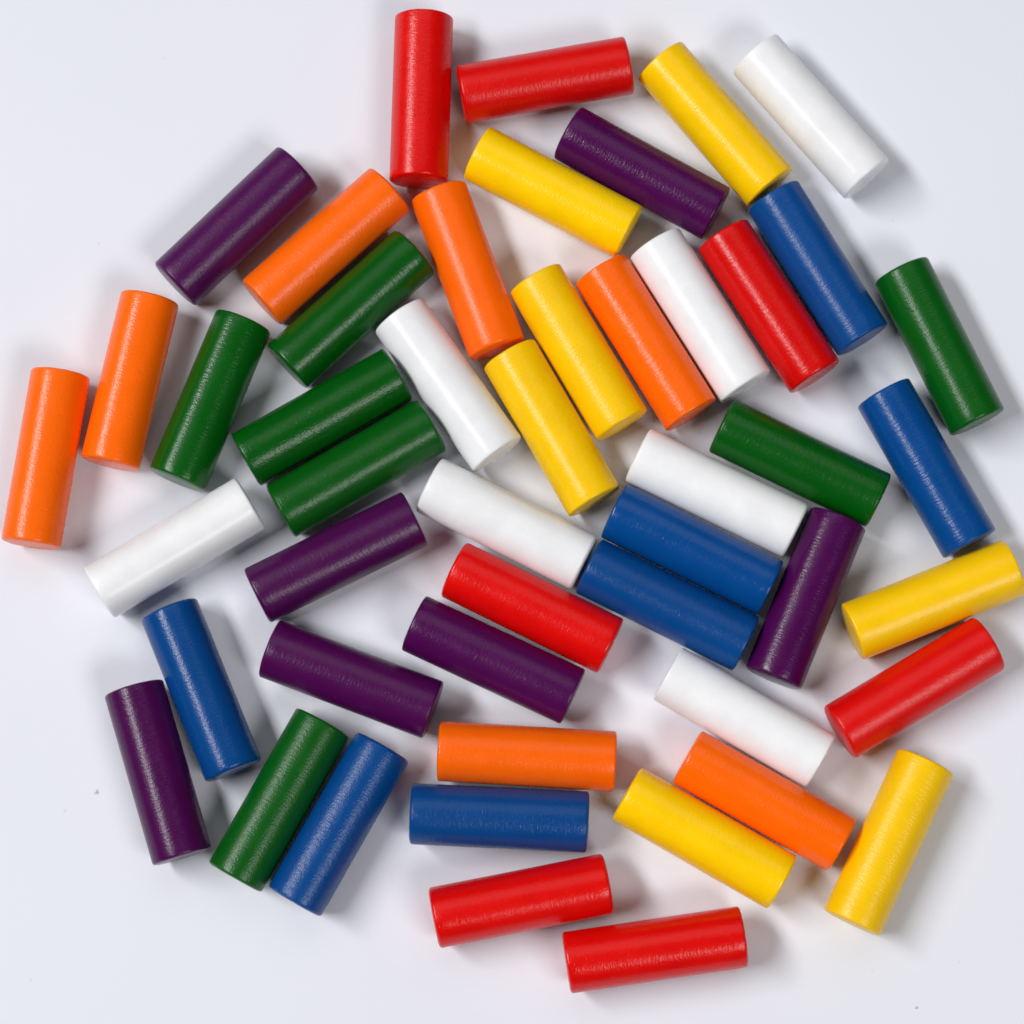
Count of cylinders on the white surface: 49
